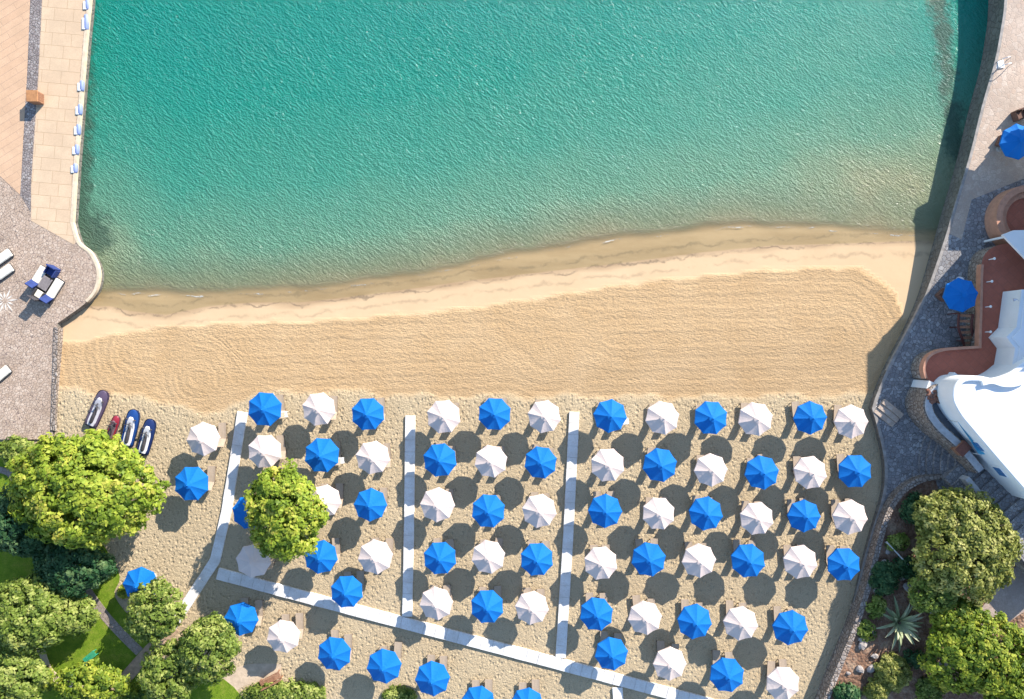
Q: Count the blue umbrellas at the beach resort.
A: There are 41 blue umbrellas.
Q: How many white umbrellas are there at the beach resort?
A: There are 32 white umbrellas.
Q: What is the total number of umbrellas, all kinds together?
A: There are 73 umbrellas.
